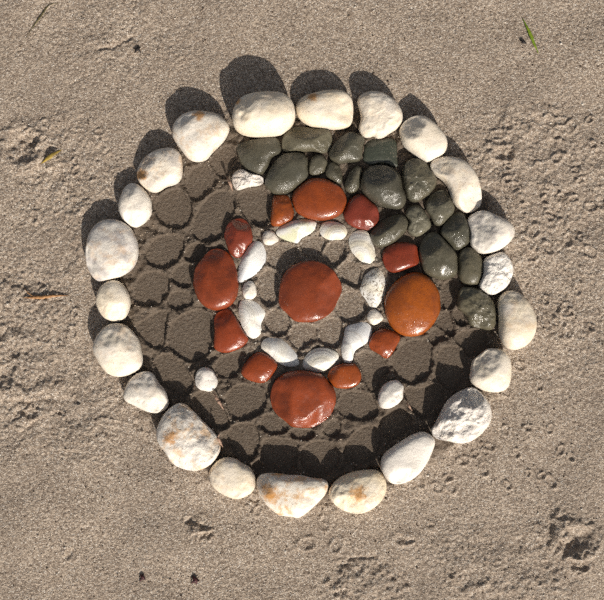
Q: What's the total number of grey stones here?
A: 17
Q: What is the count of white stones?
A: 28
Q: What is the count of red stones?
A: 13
